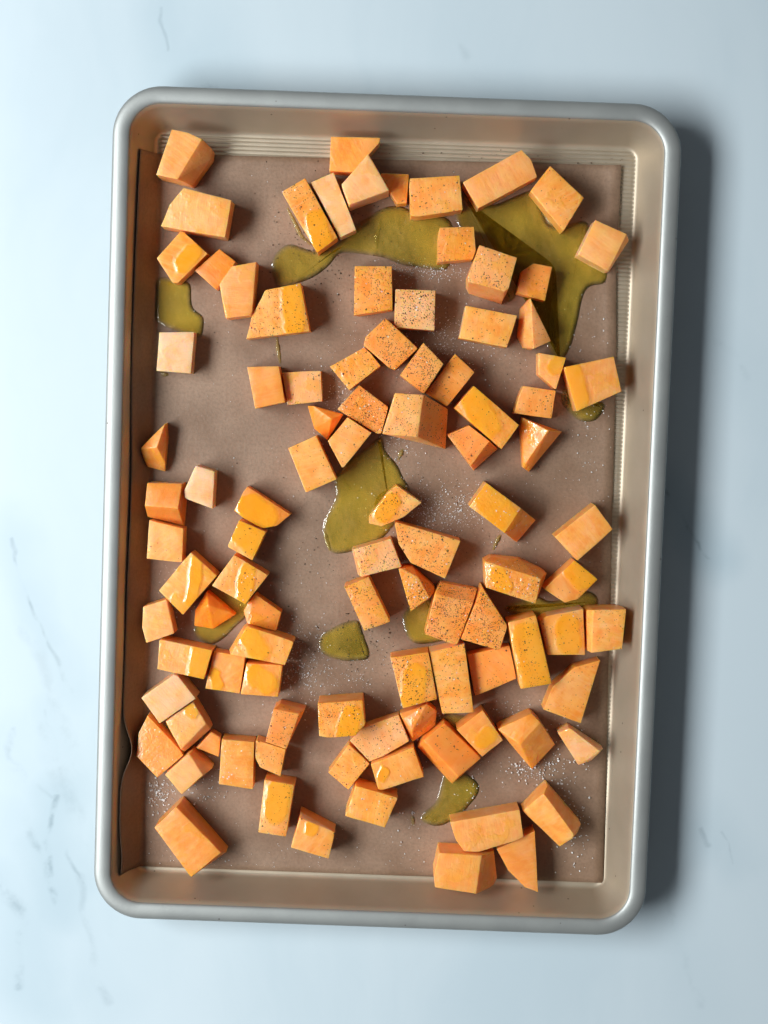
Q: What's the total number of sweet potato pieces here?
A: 98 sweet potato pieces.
